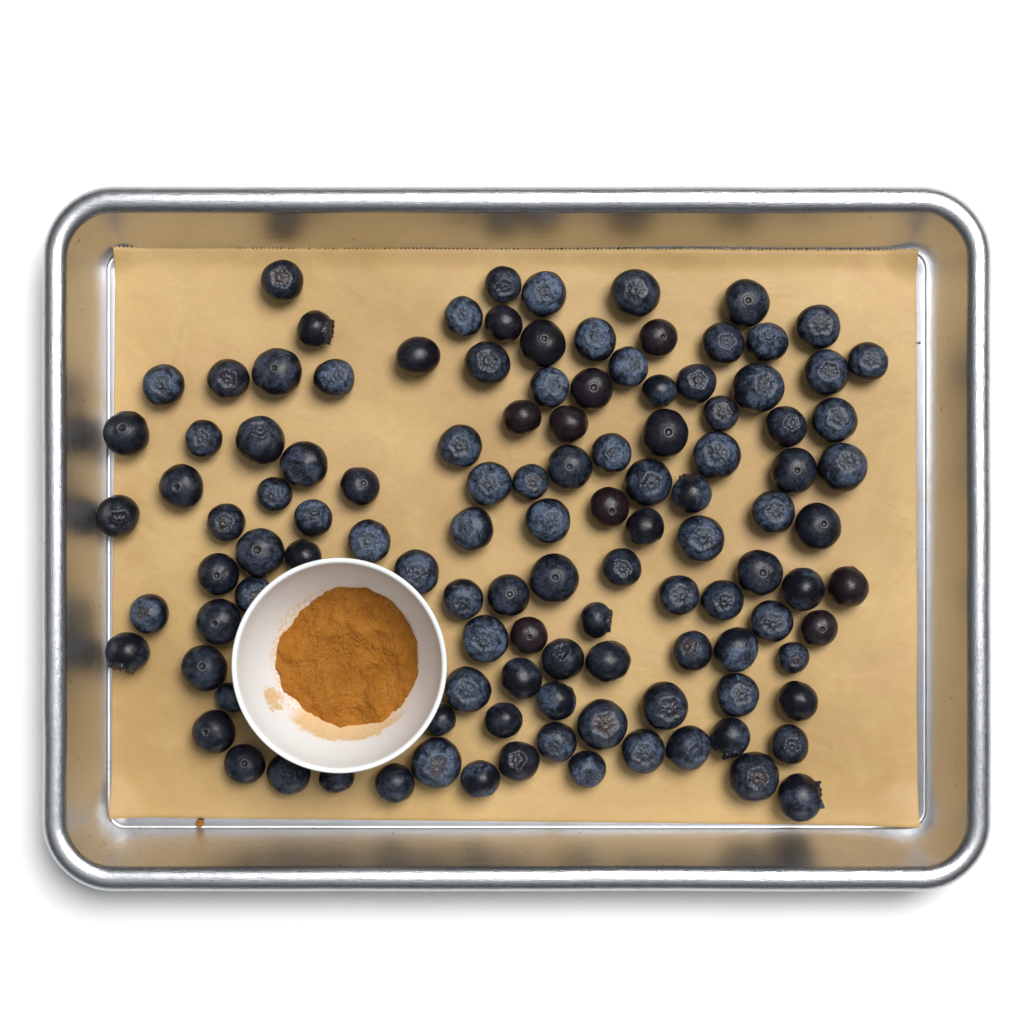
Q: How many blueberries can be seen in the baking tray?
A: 116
